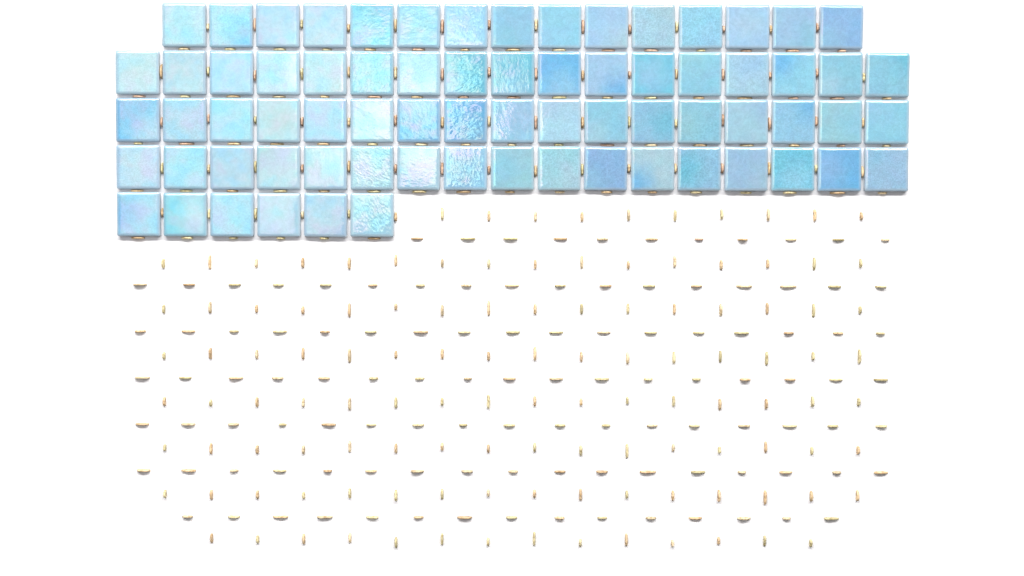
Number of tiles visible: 72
